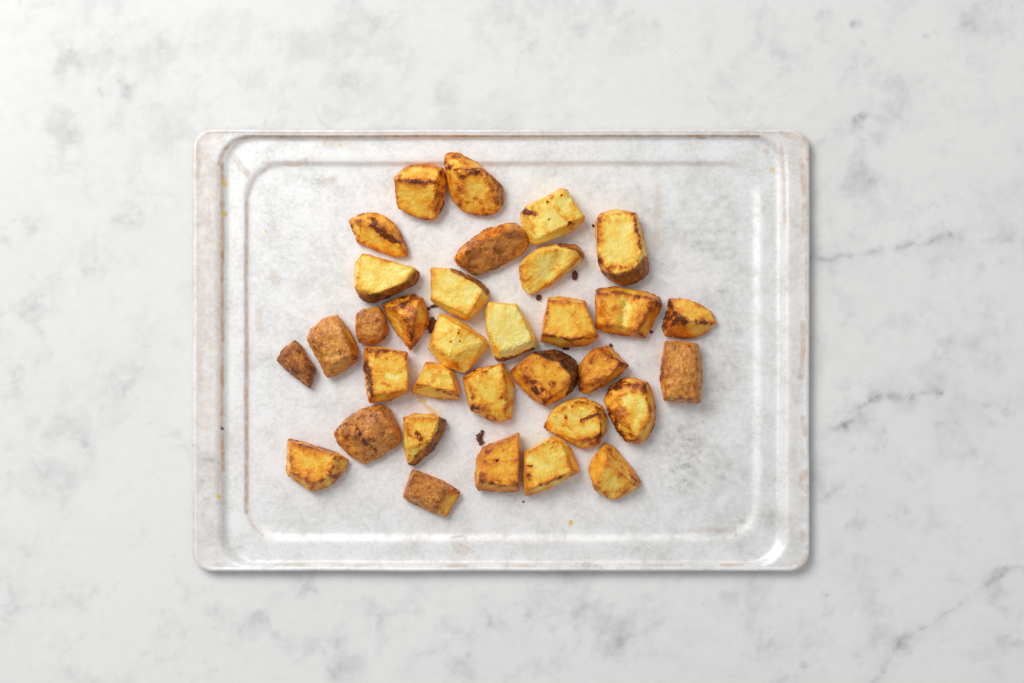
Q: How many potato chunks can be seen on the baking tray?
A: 33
